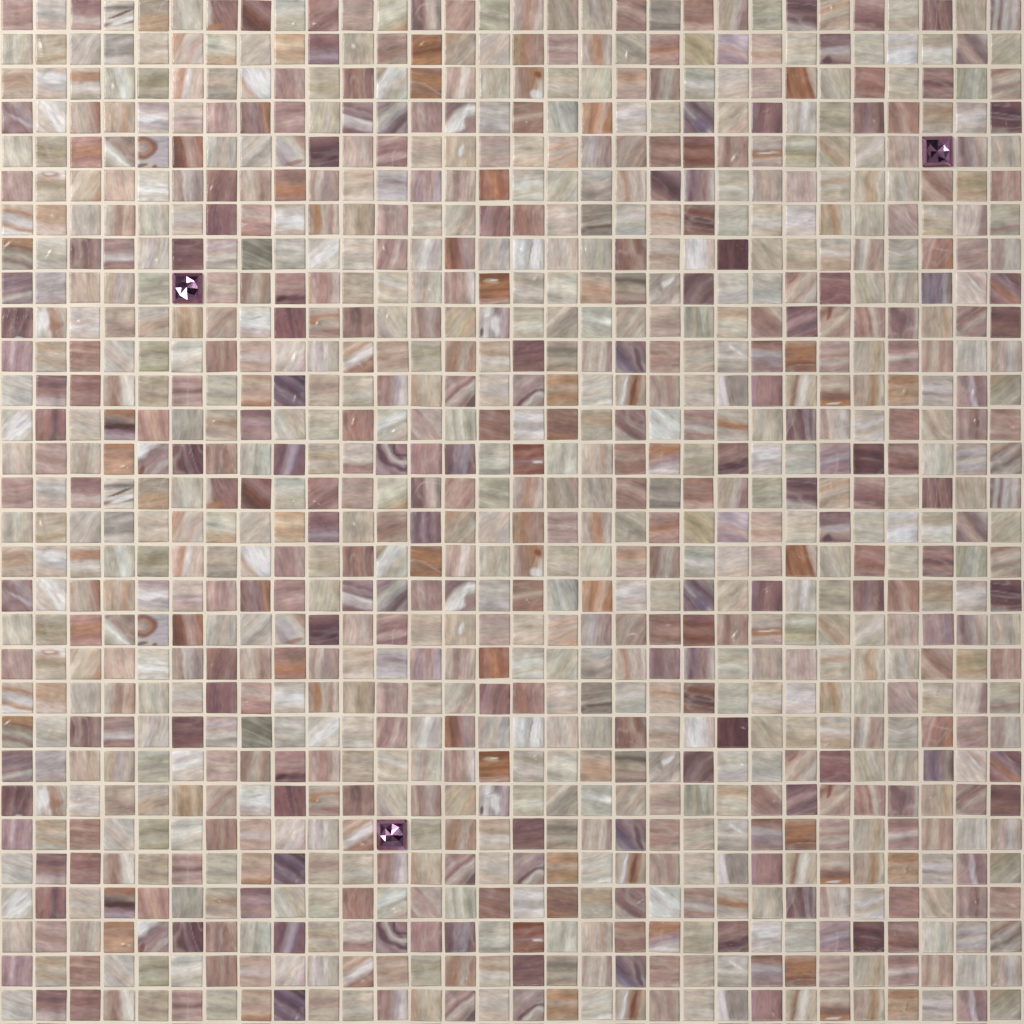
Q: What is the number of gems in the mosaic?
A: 3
